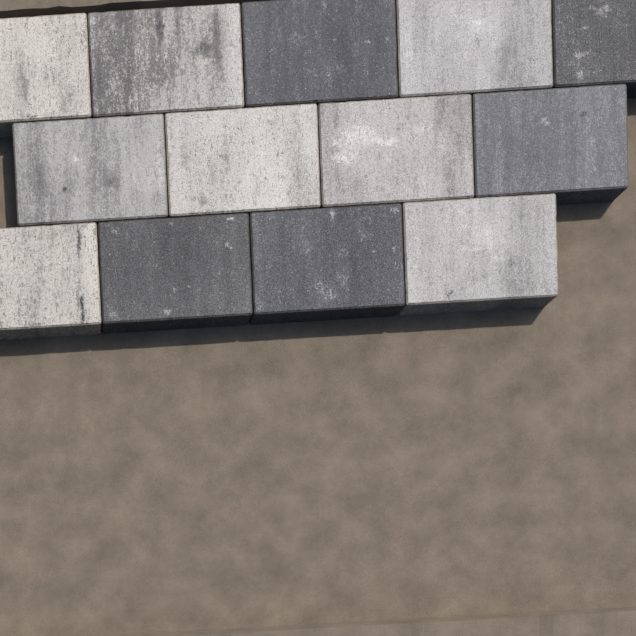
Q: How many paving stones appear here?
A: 13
